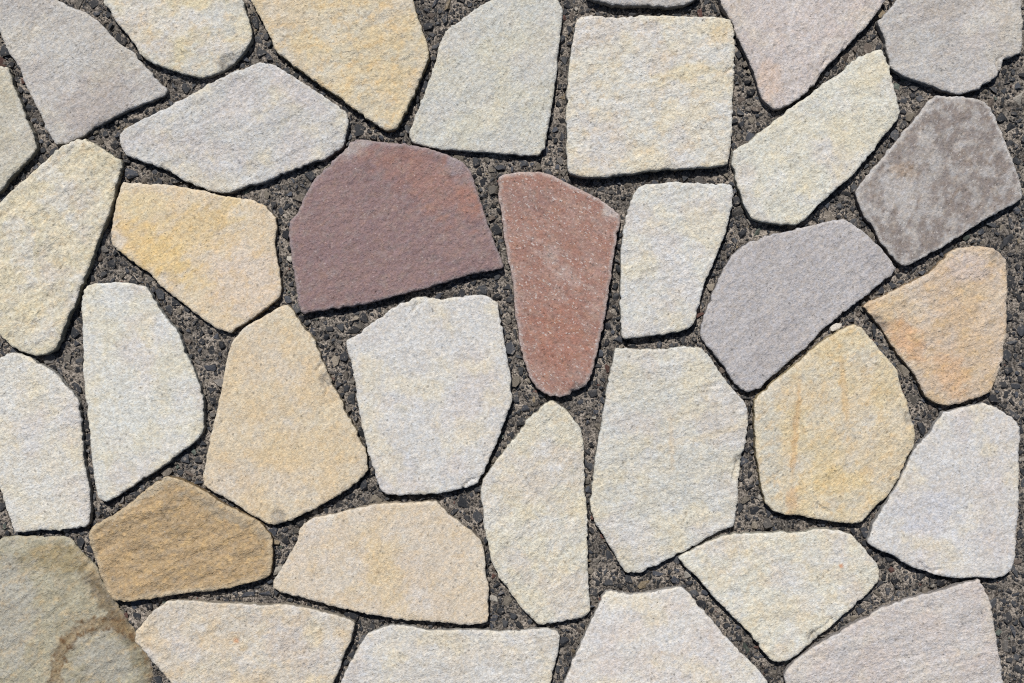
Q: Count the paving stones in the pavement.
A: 35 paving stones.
